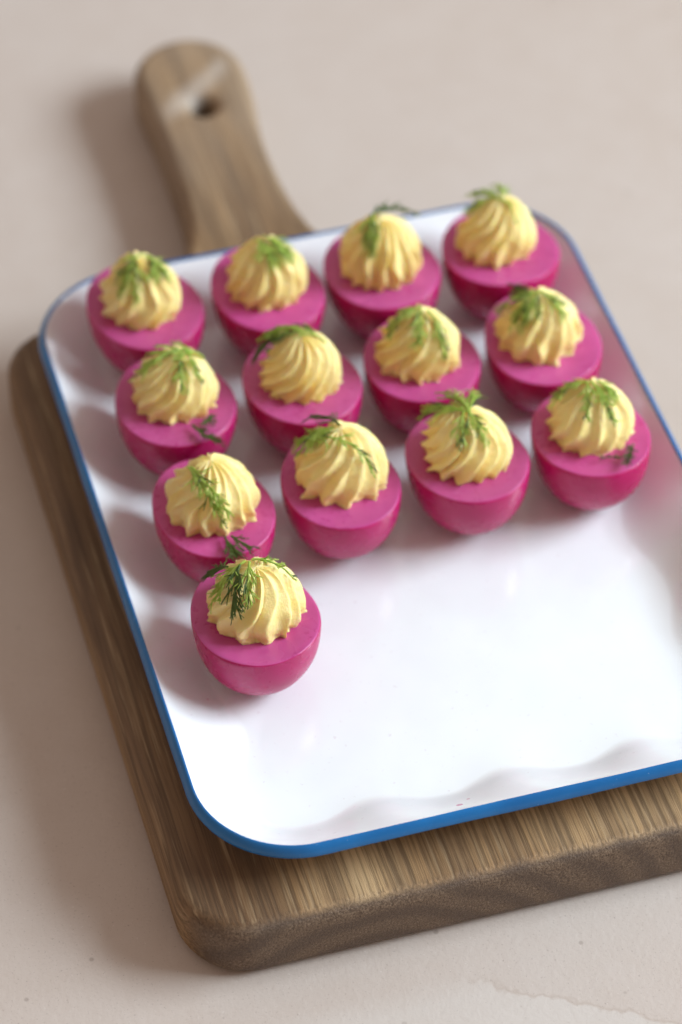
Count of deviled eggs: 13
